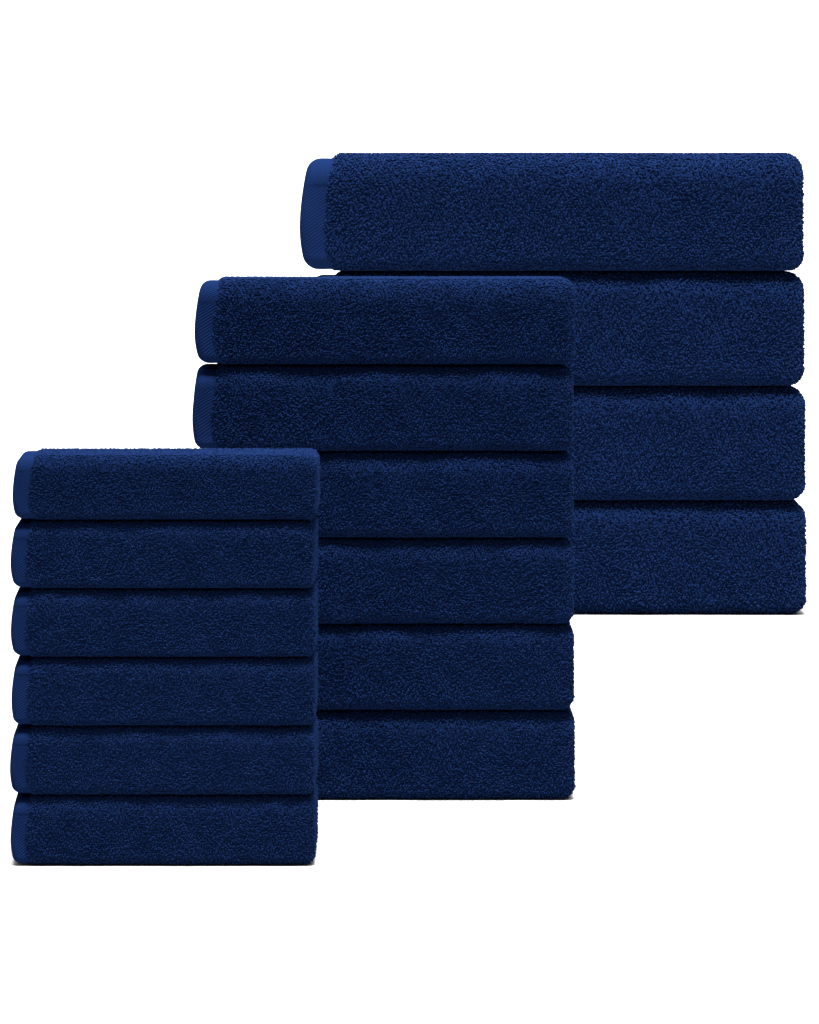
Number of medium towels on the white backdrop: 6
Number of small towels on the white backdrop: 6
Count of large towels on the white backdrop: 4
